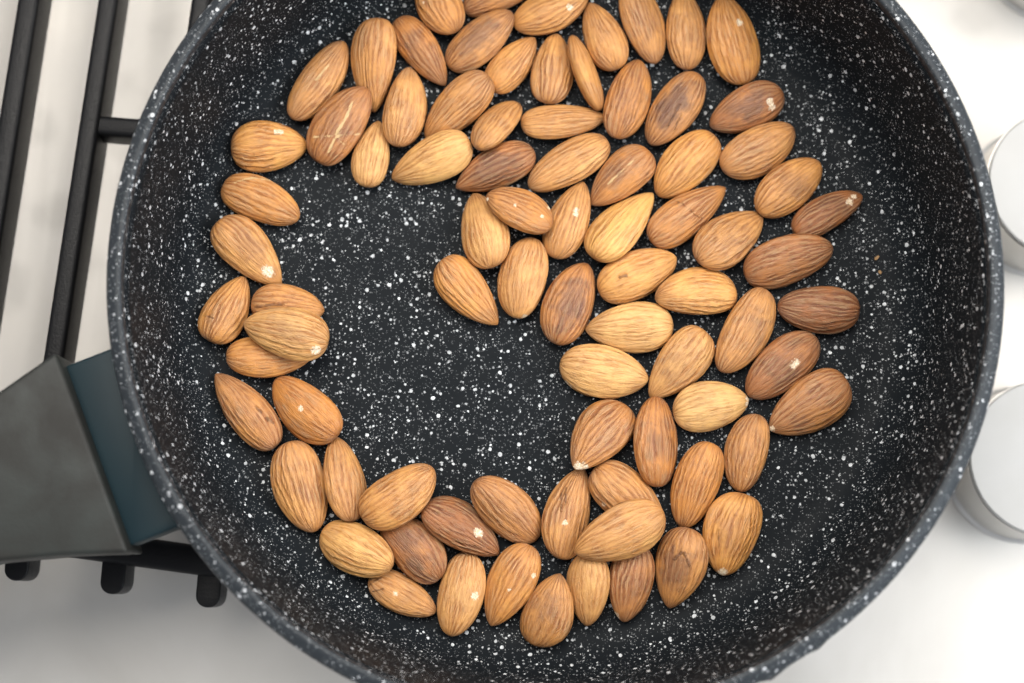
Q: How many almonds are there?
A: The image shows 82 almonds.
